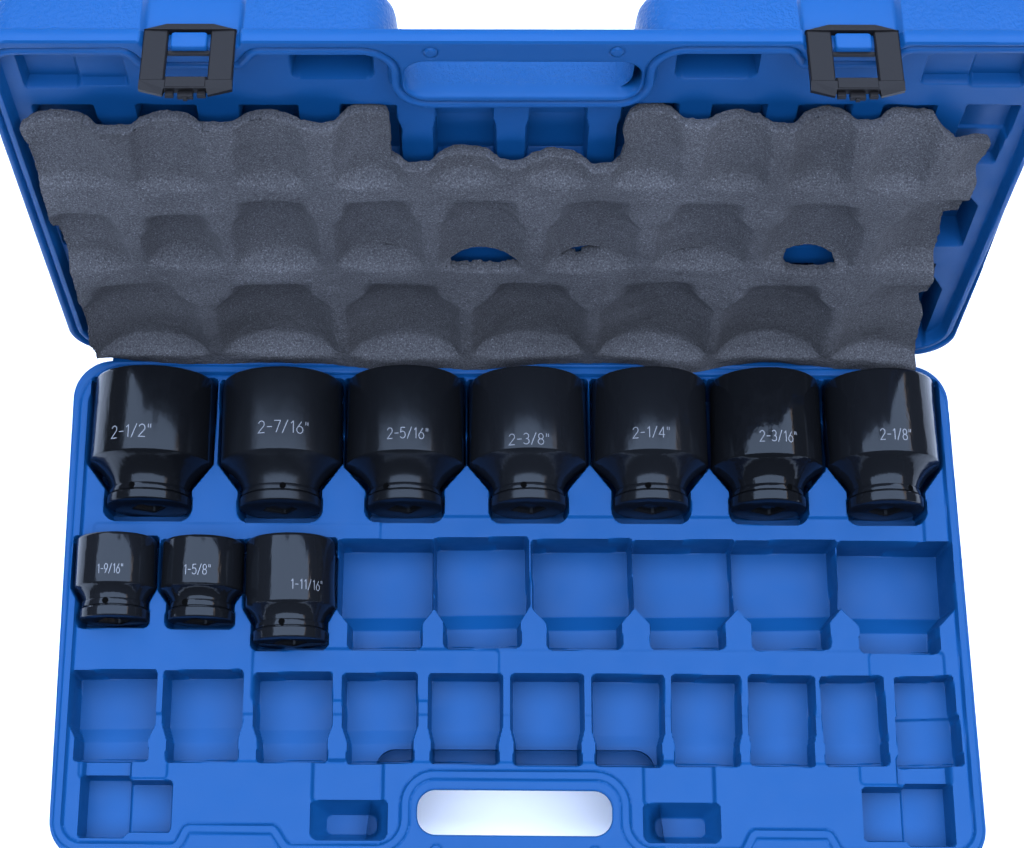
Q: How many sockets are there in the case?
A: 10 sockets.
